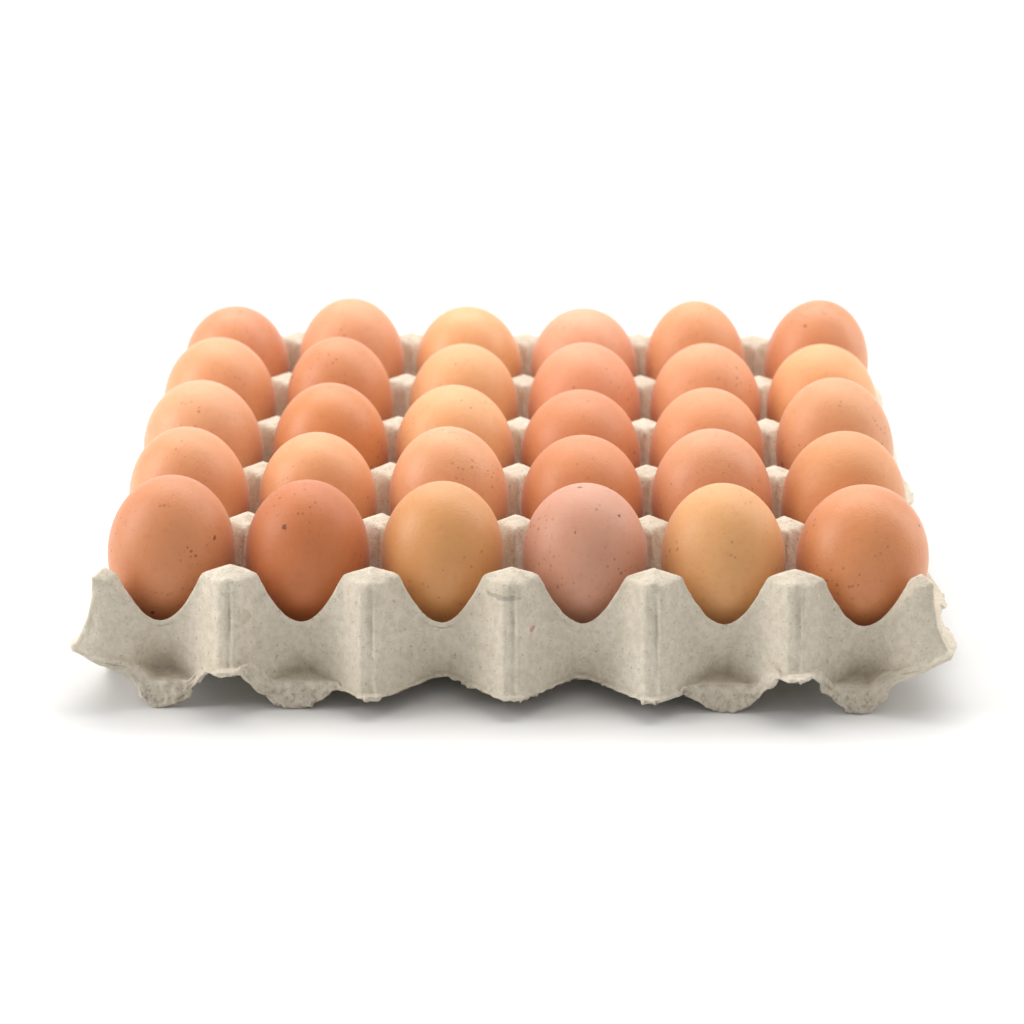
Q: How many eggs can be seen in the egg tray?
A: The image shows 30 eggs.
